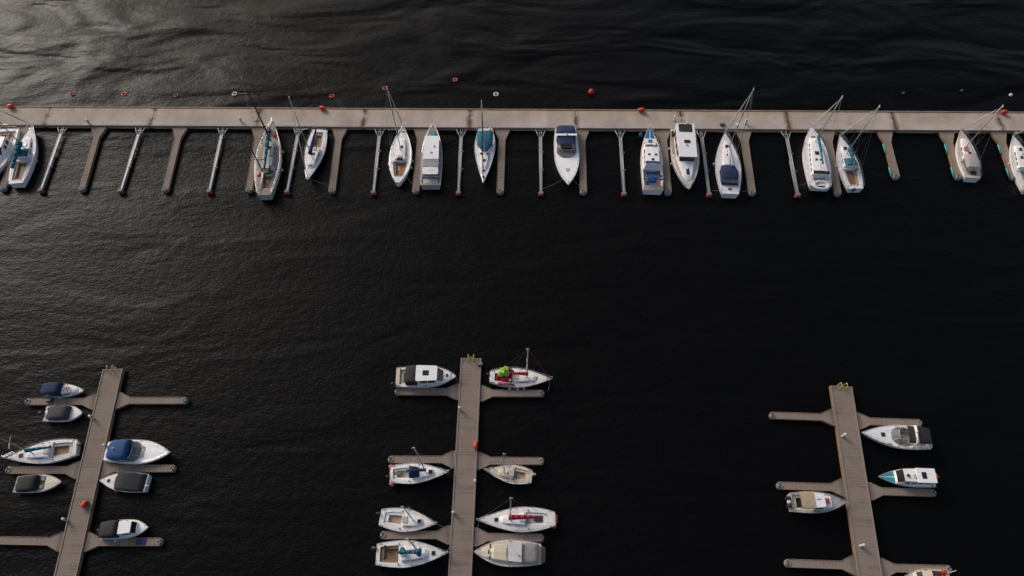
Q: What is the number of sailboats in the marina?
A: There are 17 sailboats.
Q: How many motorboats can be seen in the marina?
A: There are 17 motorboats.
